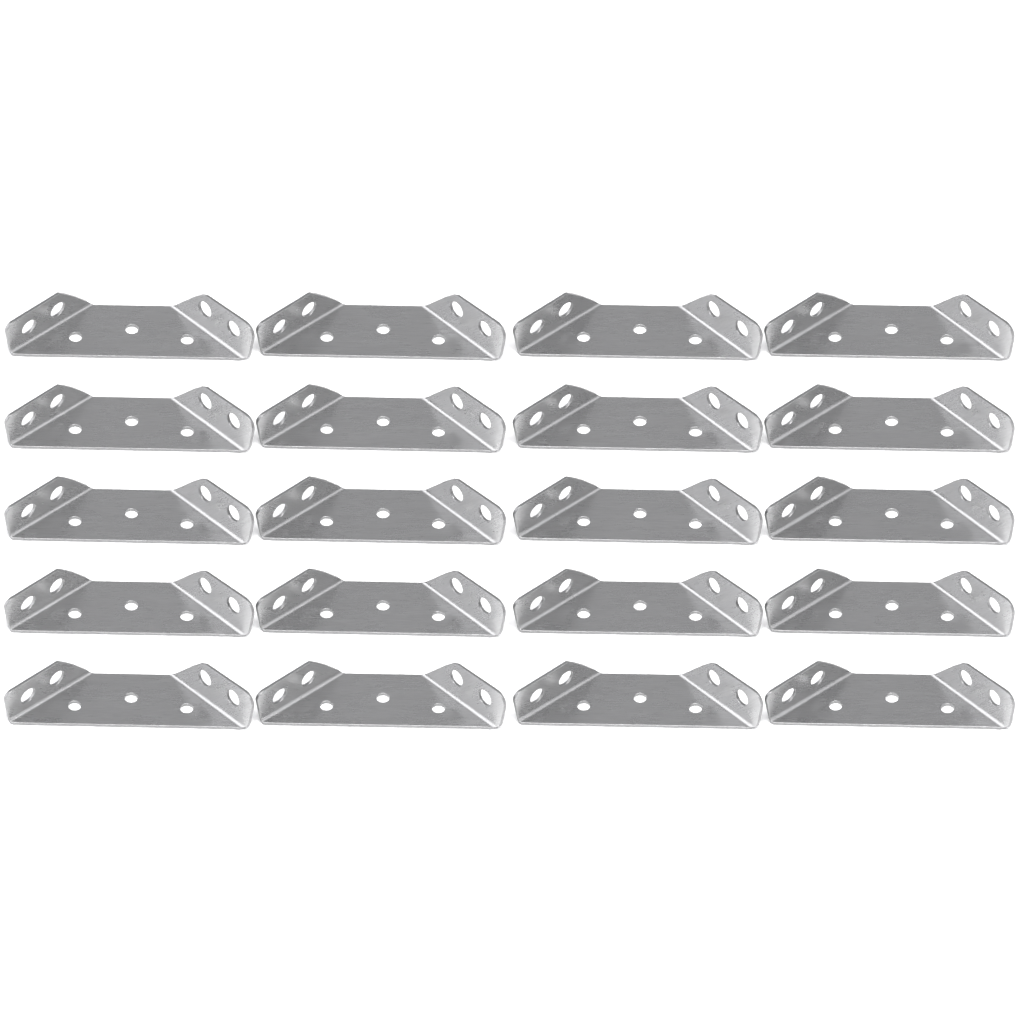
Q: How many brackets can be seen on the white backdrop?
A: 20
